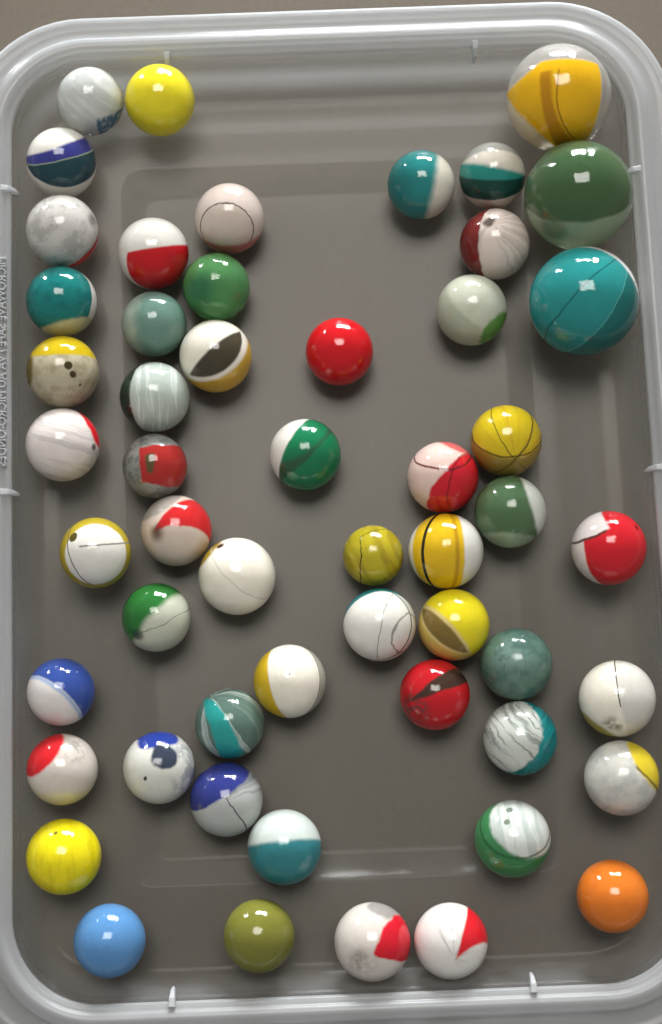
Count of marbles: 54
